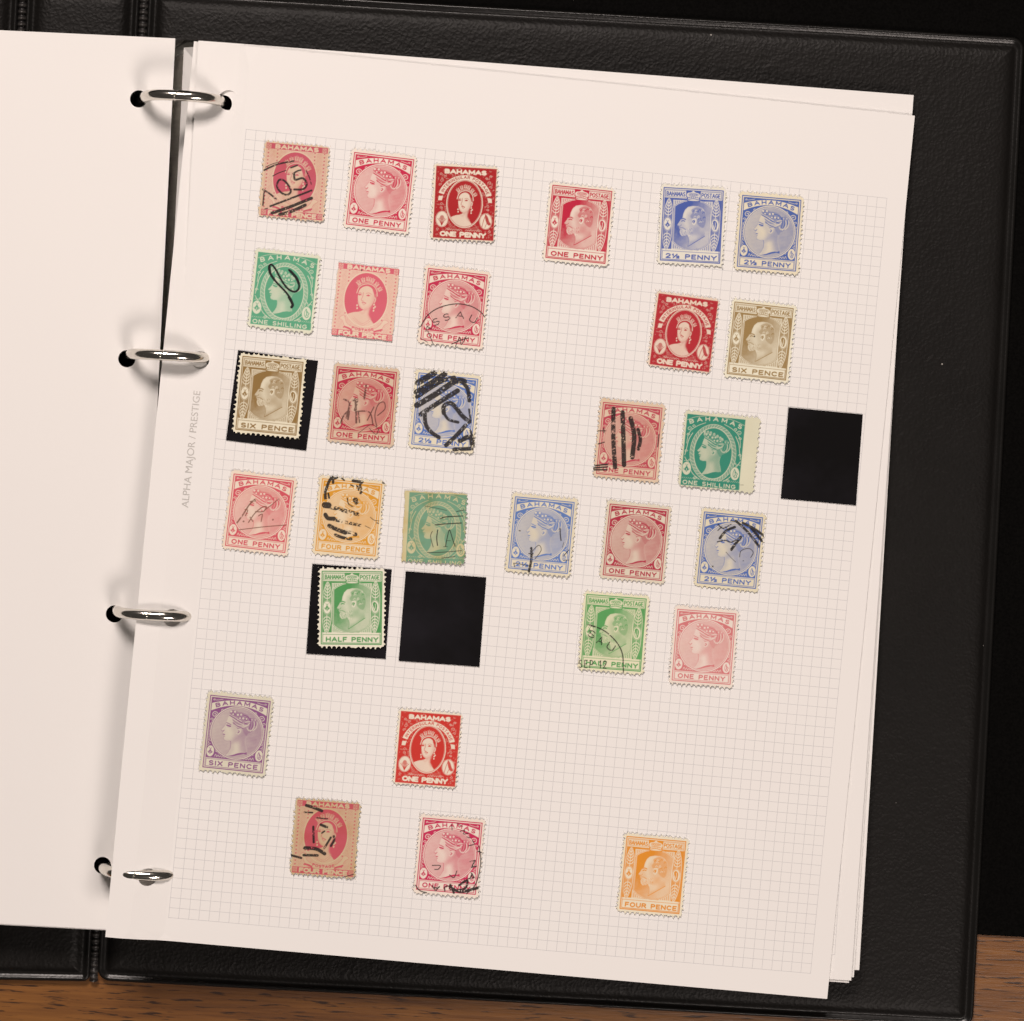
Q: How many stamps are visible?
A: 30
